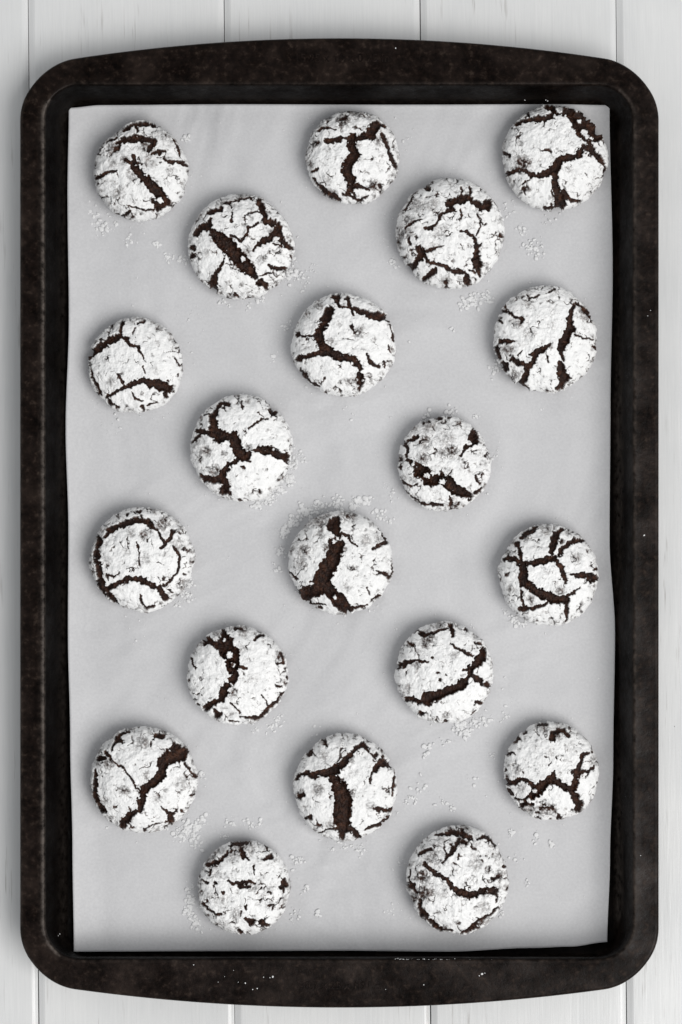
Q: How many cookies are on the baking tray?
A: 20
